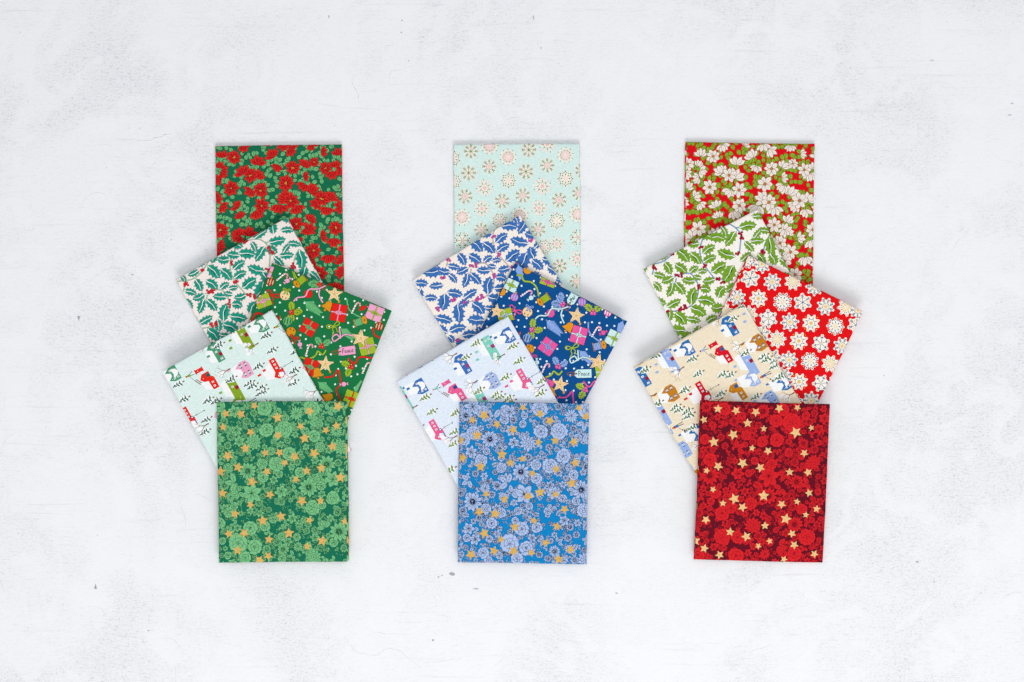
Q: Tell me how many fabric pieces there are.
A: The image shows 15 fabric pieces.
